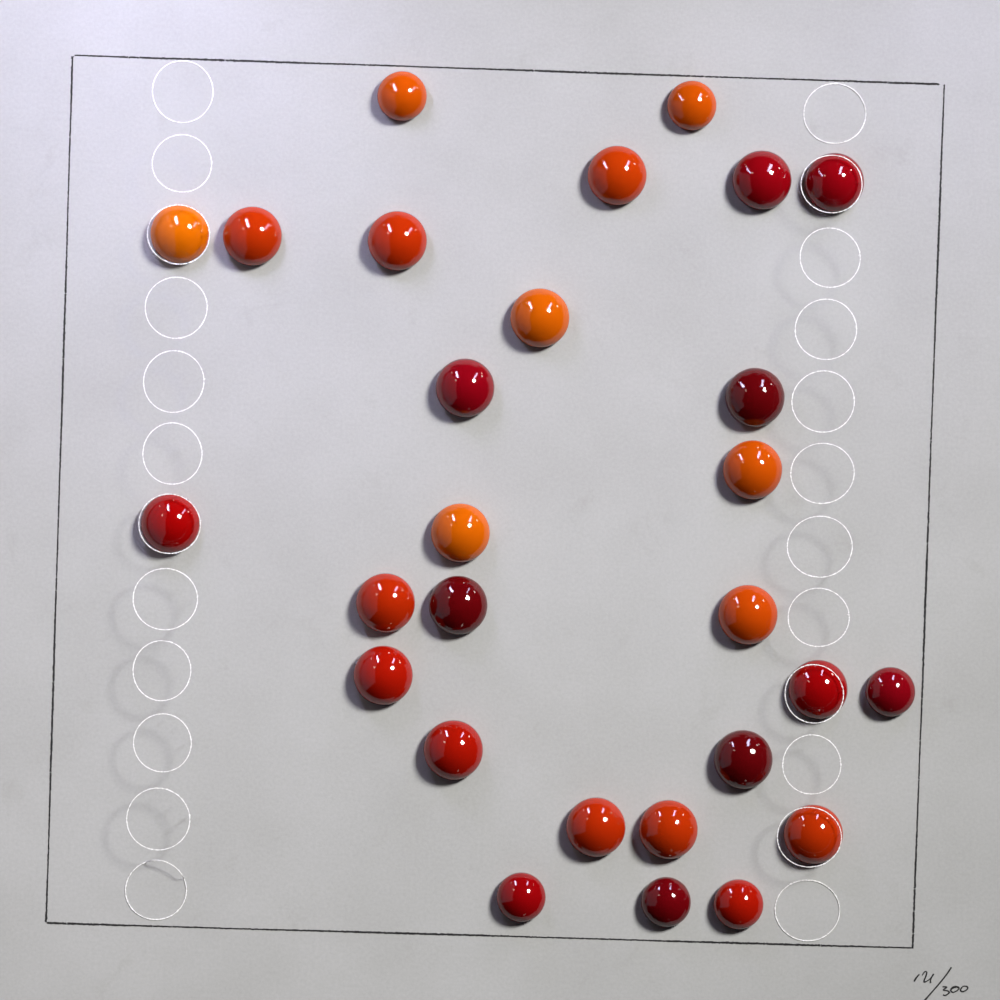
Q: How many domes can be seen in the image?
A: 28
